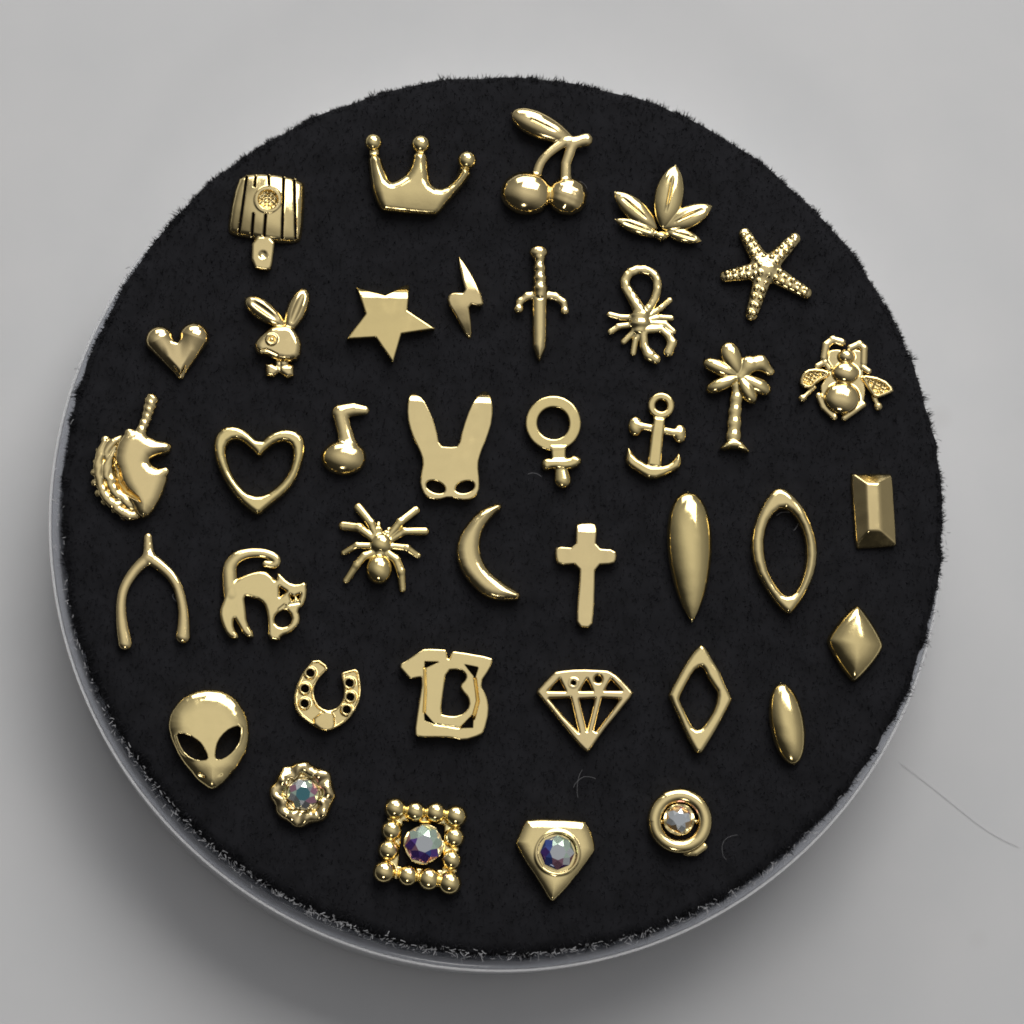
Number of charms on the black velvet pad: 38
